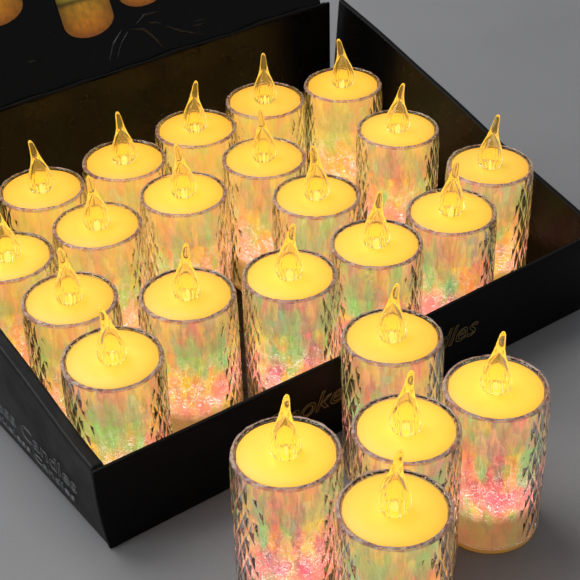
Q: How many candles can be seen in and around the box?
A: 23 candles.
